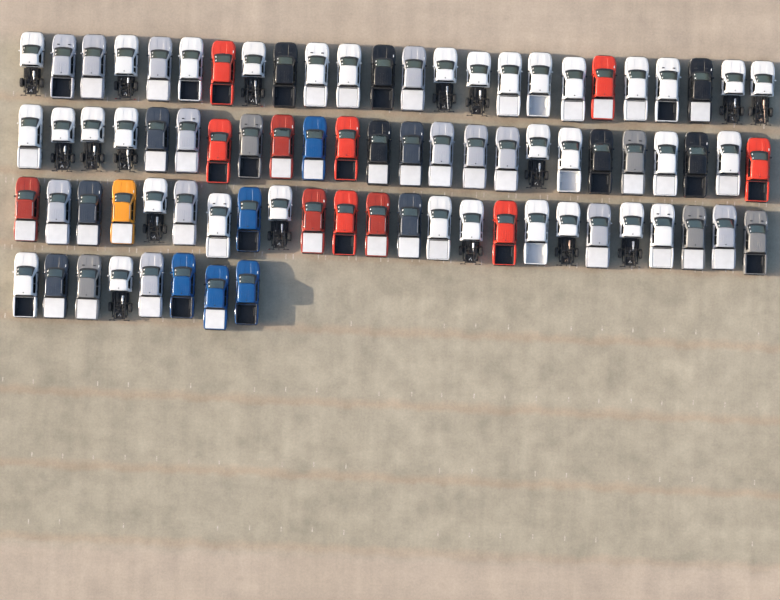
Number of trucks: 80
